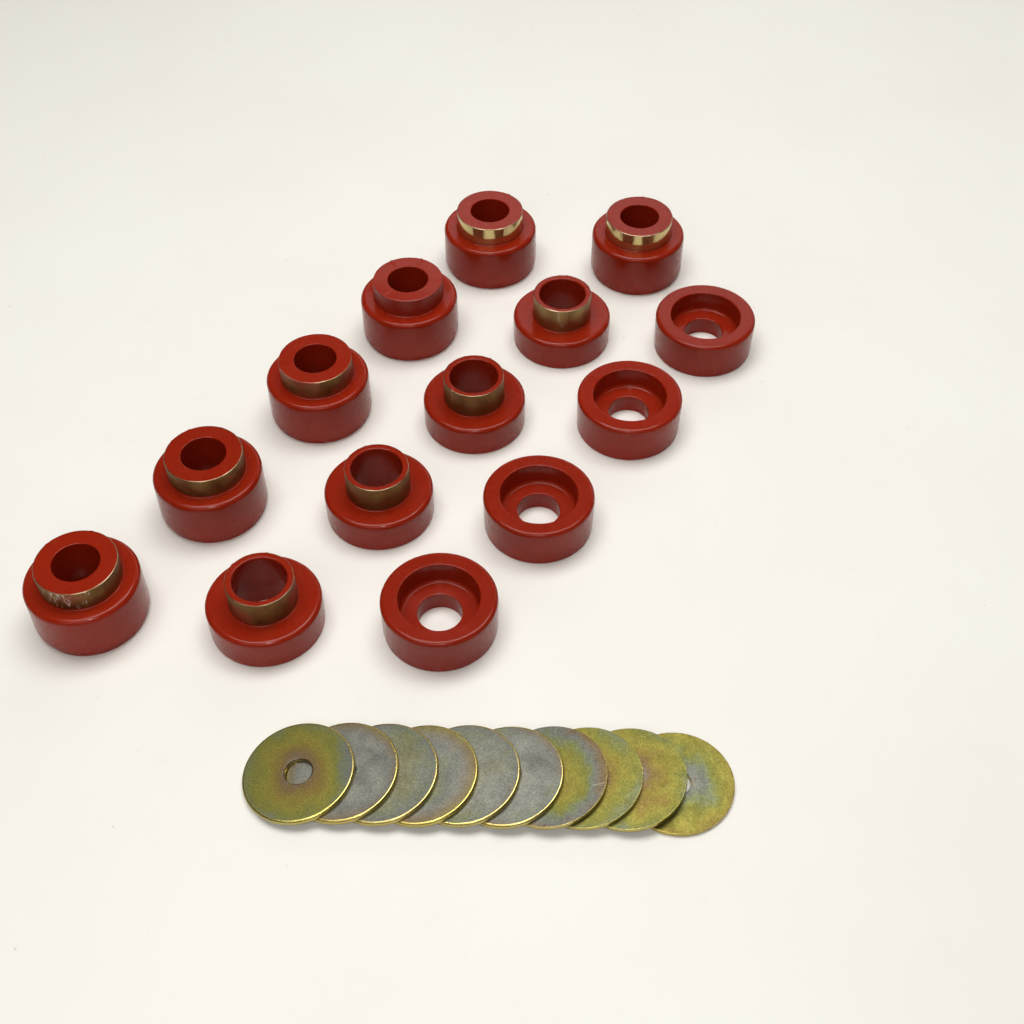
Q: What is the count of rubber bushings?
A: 14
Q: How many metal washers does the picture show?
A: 10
